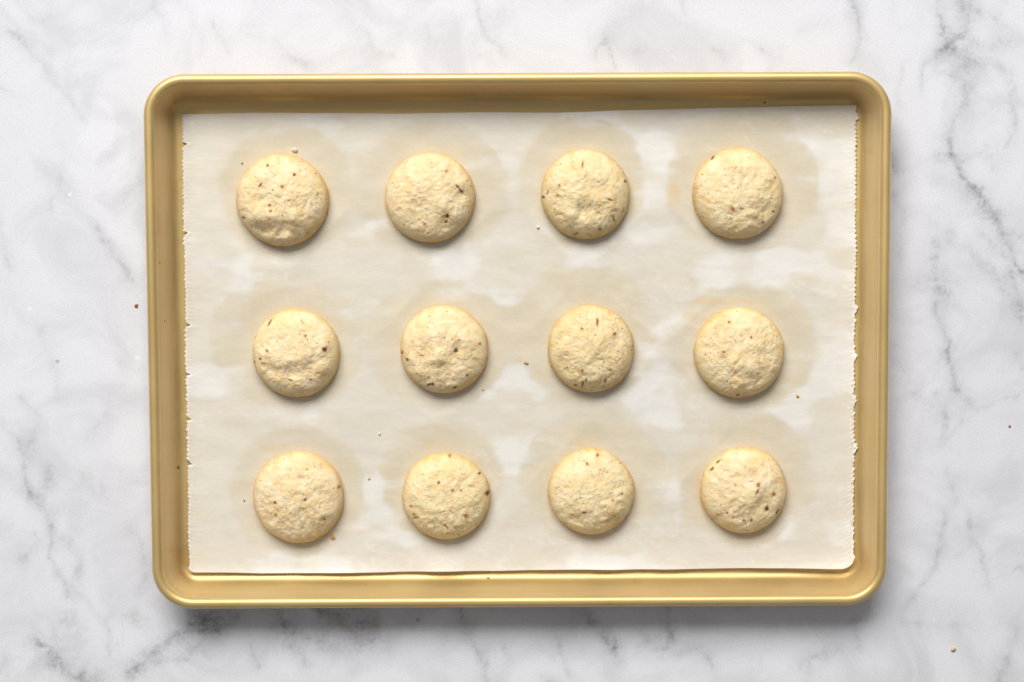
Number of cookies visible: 12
